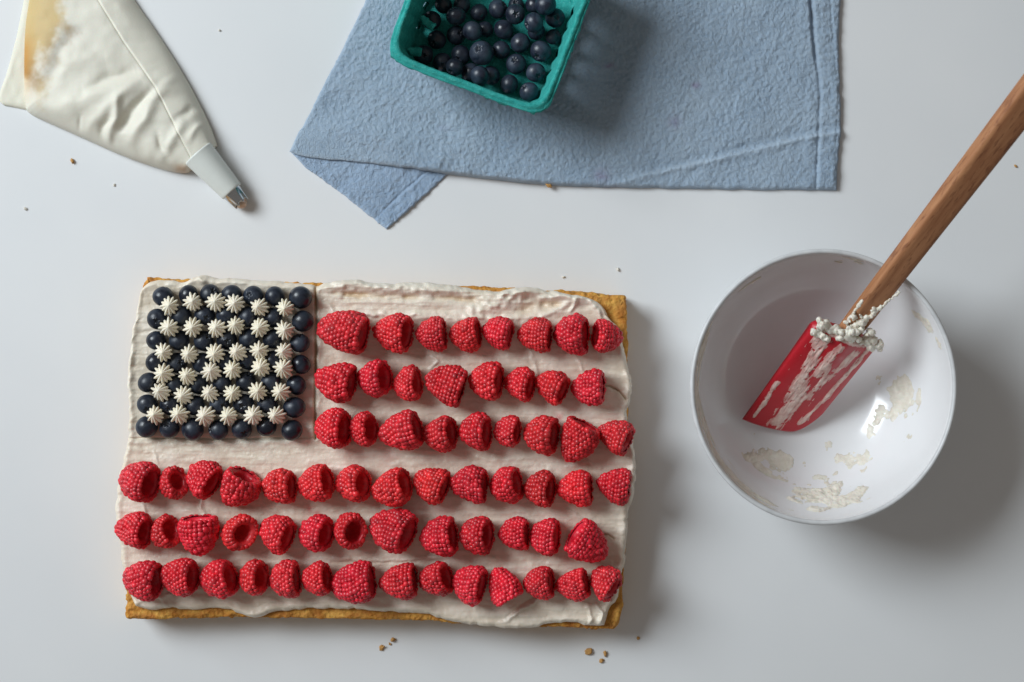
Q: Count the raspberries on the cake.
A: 66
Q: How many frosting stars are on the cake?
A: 36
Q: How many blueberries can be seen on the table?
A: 83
